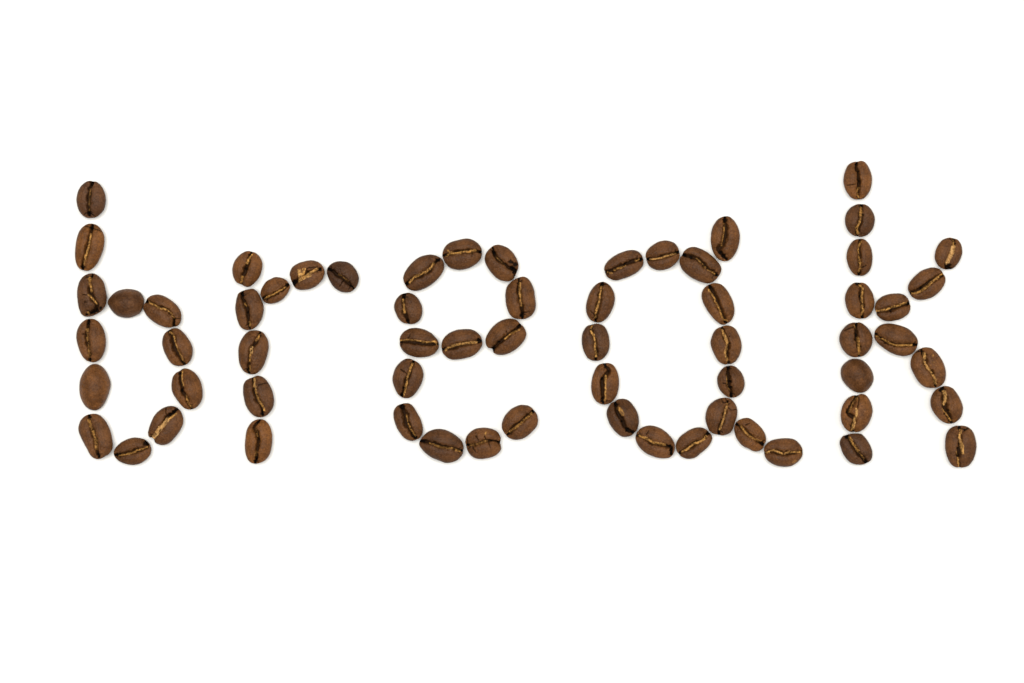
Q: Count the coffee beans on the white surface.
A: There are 64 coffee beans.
